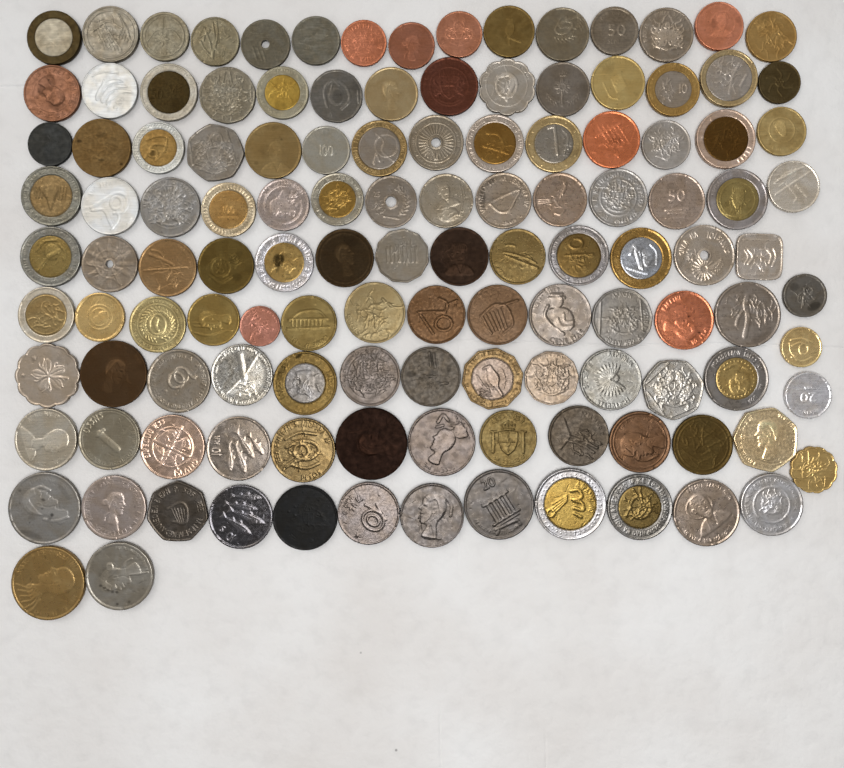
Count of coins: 125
